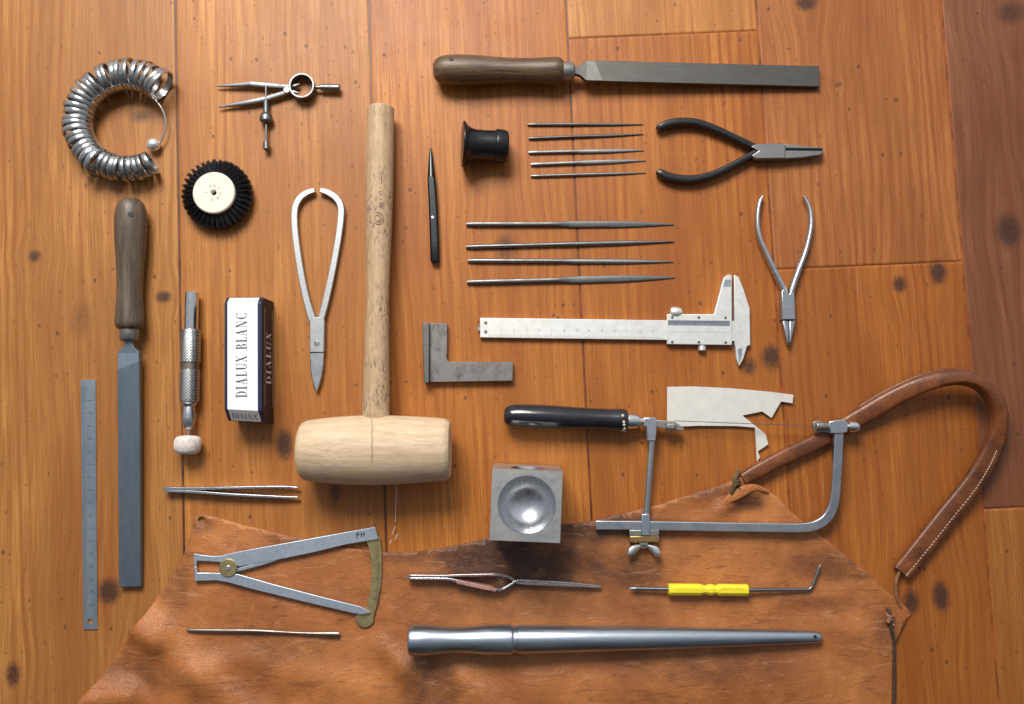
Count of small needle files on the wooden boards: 5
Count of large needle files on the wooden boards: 4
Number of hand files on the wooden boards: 2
